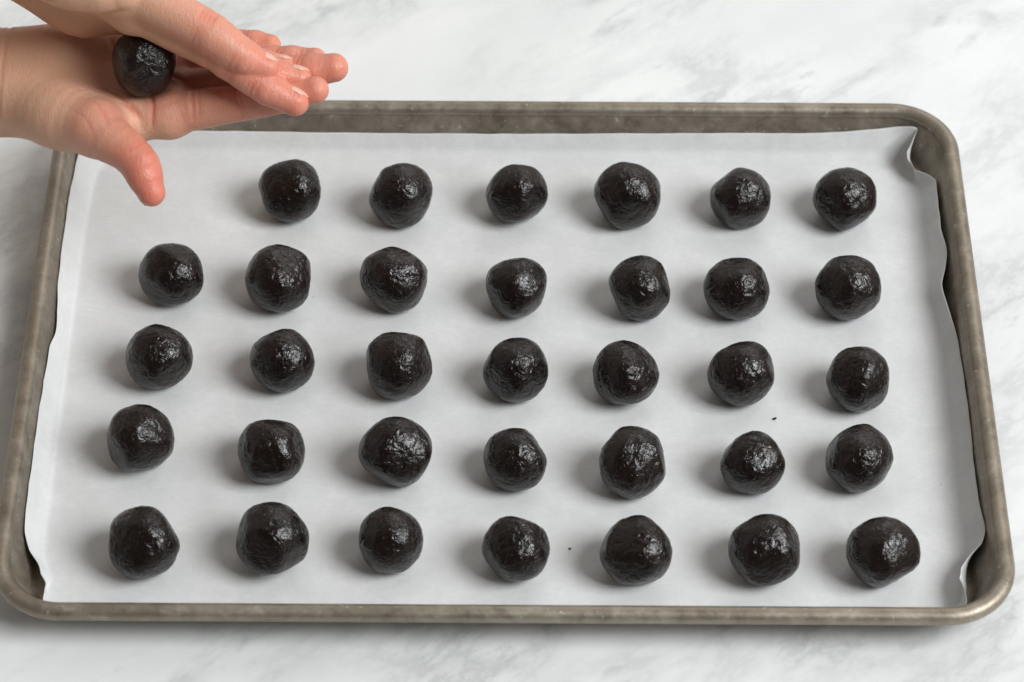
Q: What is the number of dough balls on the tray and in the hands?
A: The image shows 35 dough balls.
